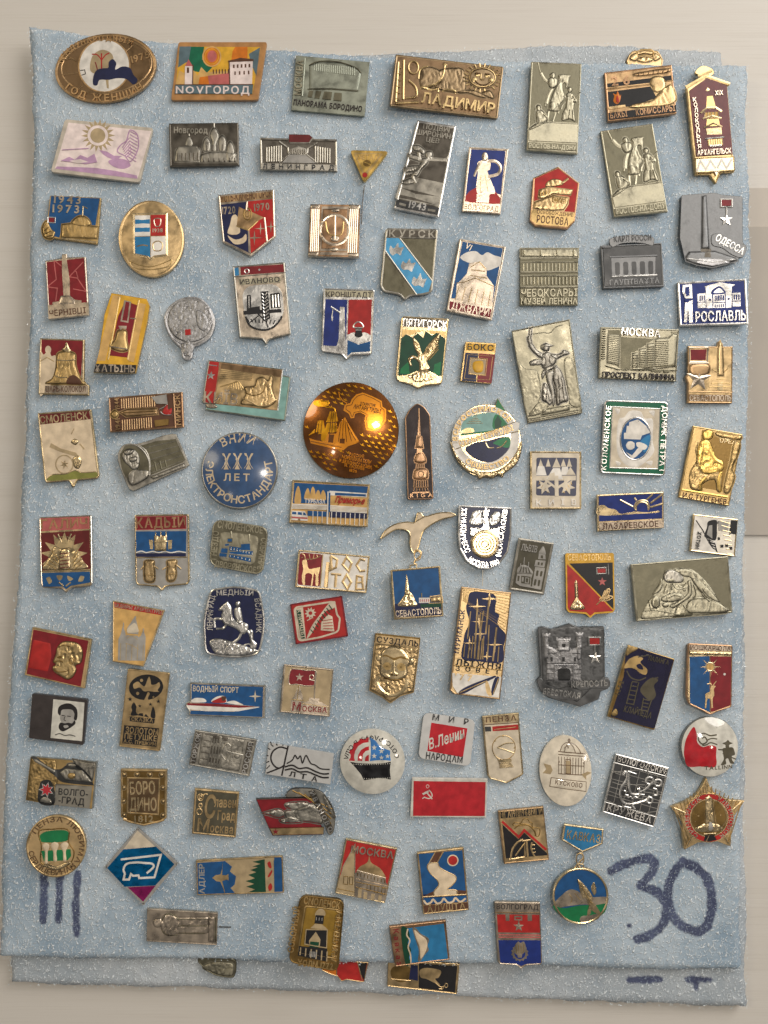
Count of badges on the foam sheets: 101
